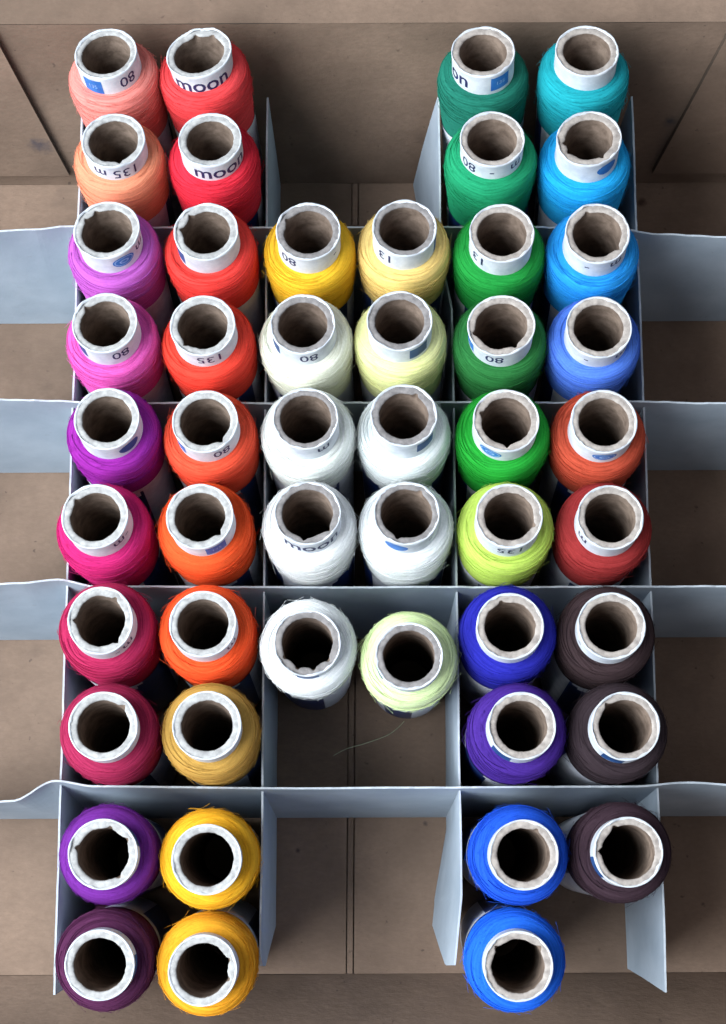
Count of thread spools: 49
